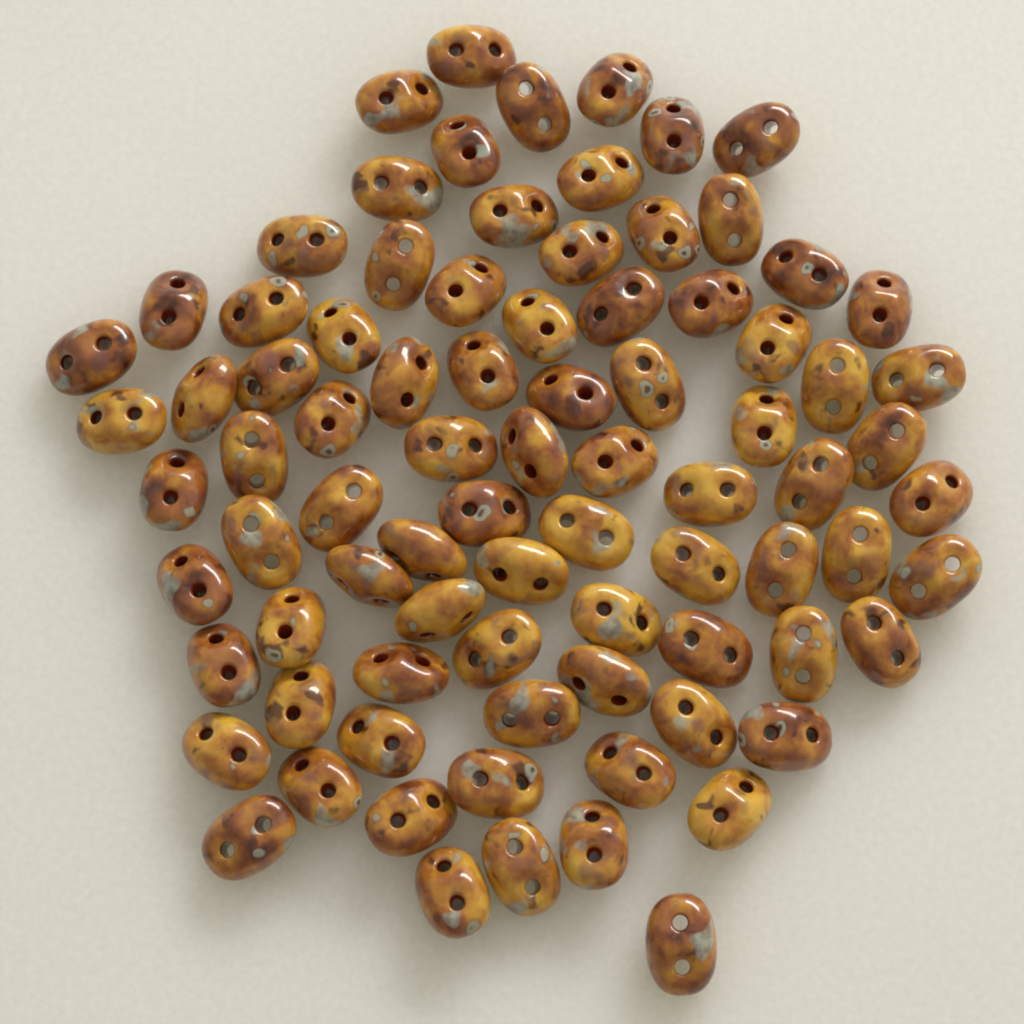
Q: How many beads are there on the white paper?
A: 84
